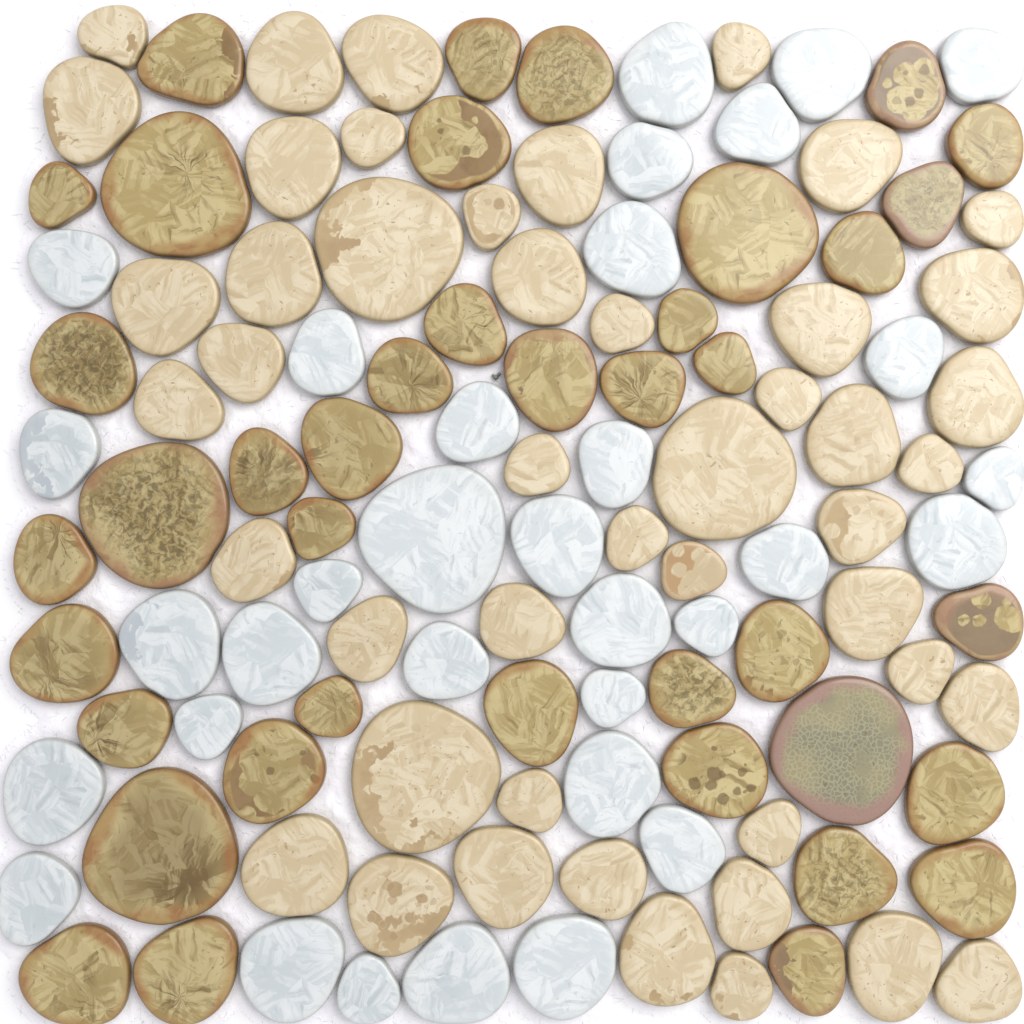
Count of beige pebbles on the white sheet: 47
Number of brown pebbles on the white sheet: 40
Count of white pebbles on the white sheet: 33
